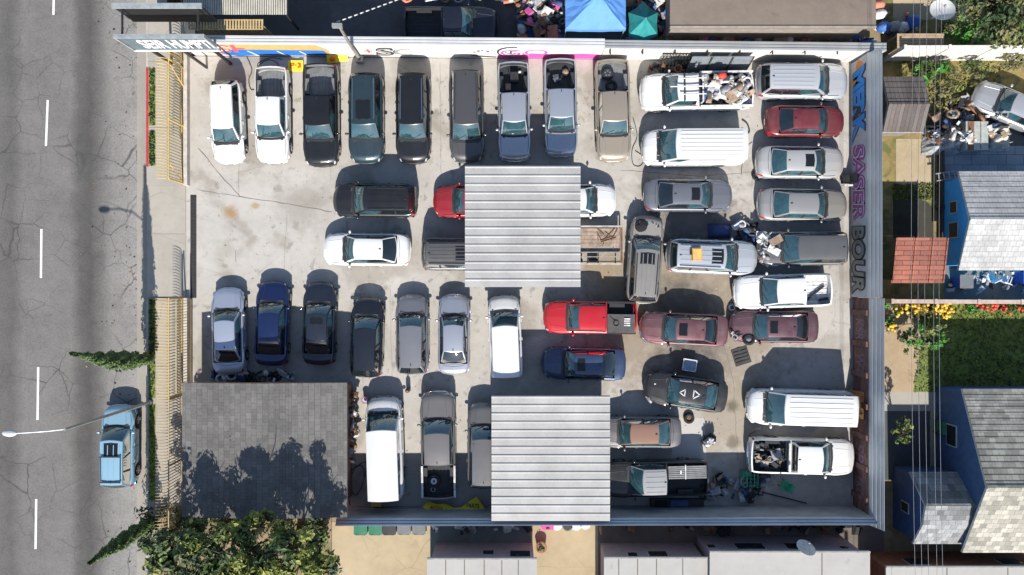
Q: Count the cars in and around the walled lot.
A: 31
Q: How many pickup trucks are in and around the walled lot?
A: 12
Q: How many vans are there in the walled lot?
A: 4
